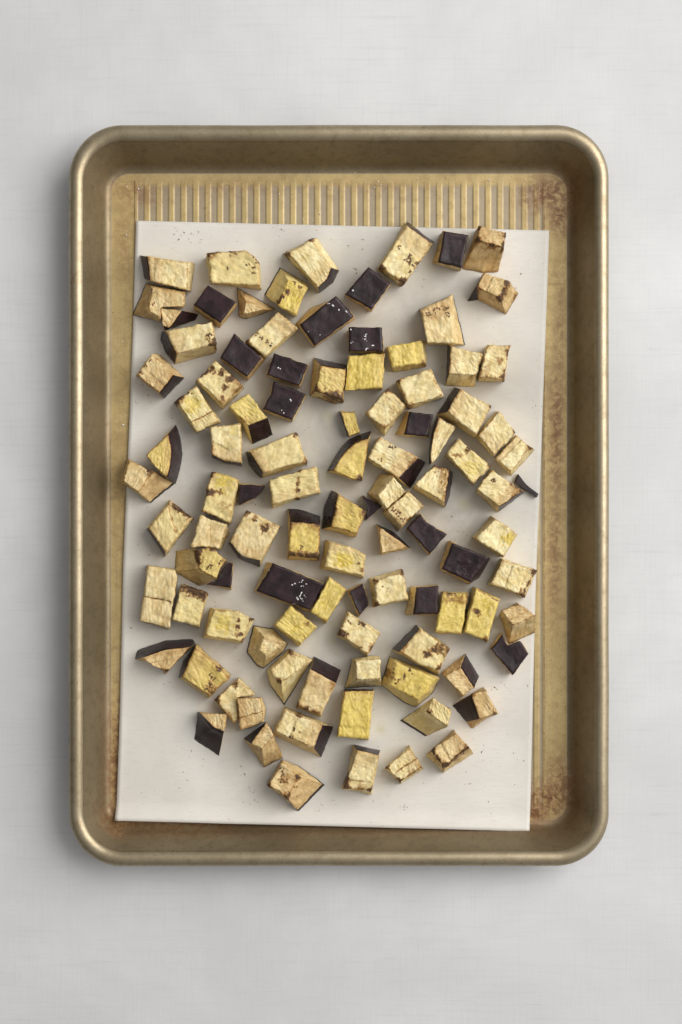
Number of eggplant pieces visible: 102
